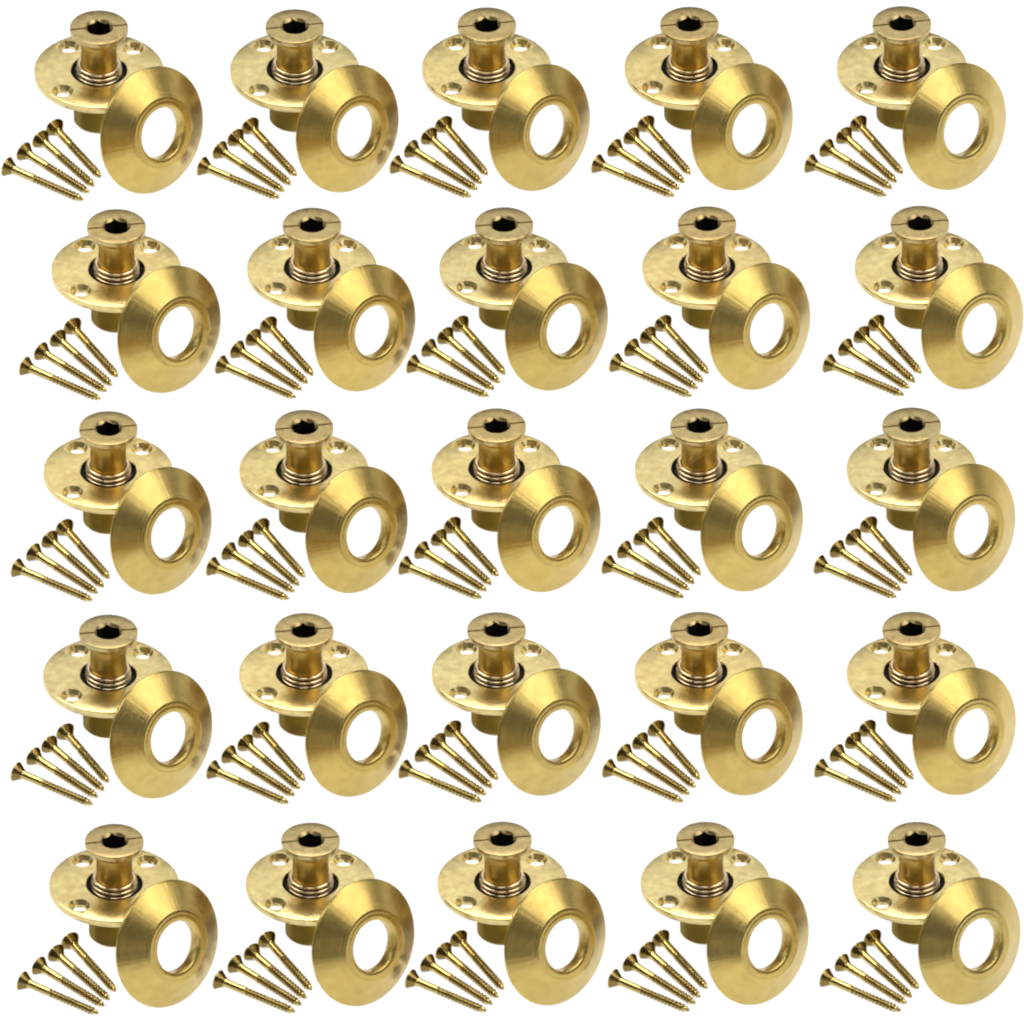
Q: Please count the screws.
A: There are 100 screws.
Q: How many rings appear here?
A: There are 25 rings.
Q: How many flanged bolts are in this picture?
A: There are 25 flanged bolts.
